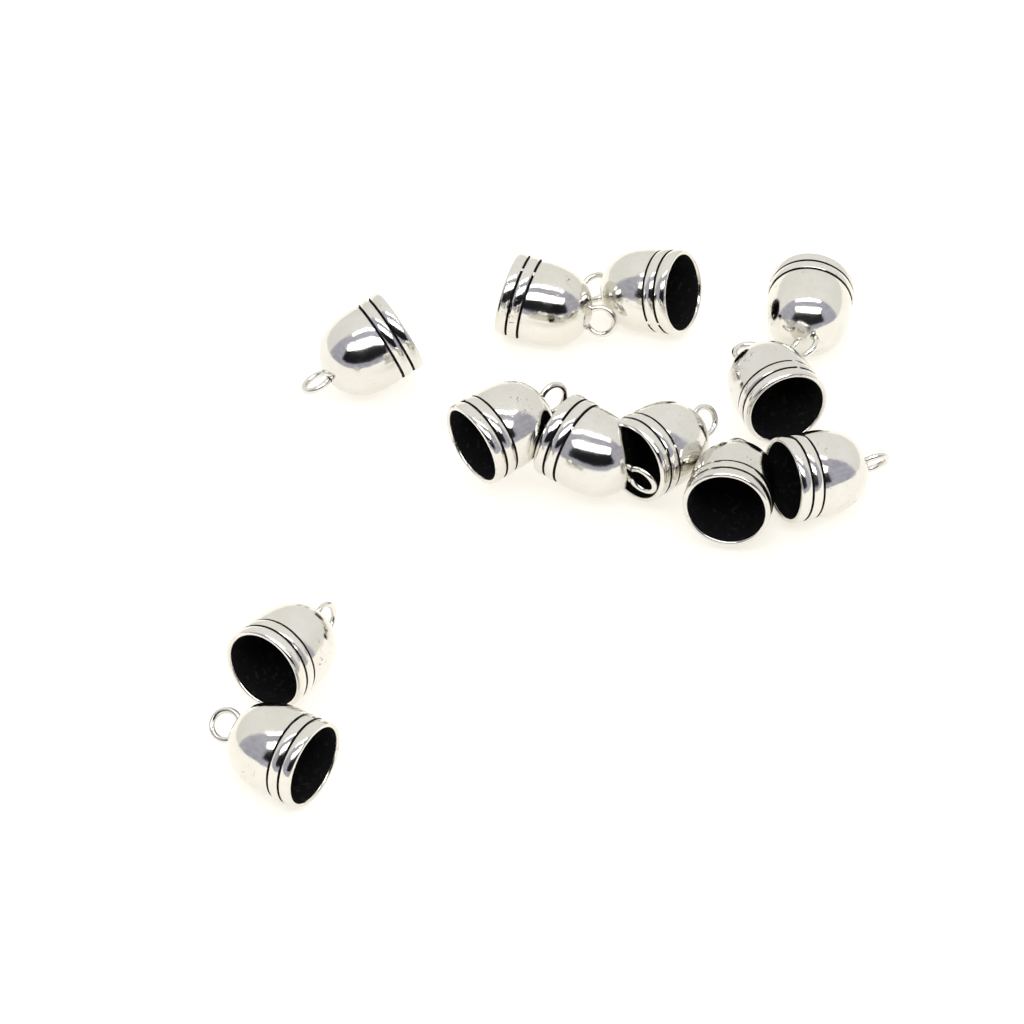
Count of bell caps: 12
